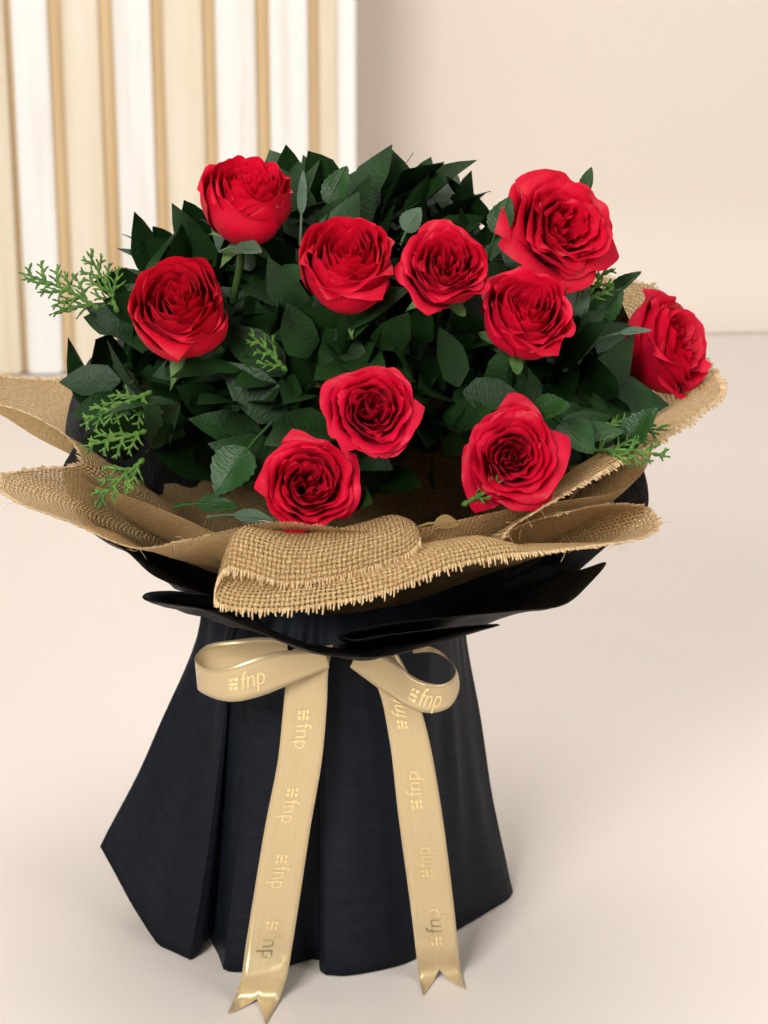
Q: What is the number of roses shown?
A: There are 10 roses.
